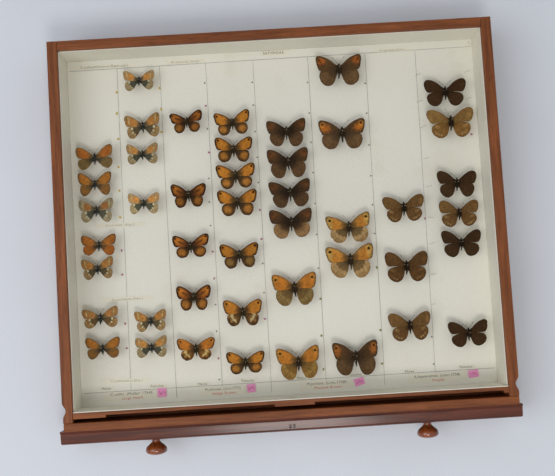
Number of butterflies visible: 45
